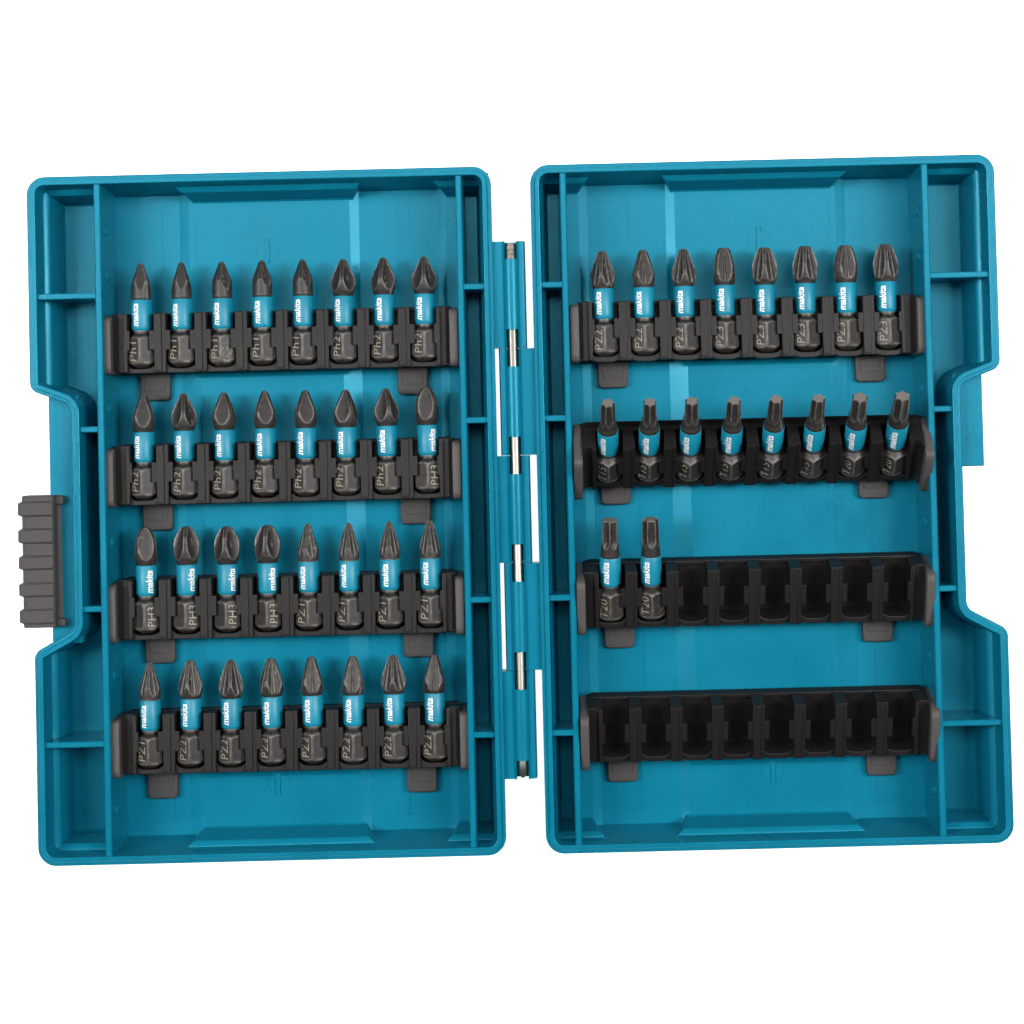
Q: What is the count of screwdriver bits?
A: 50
